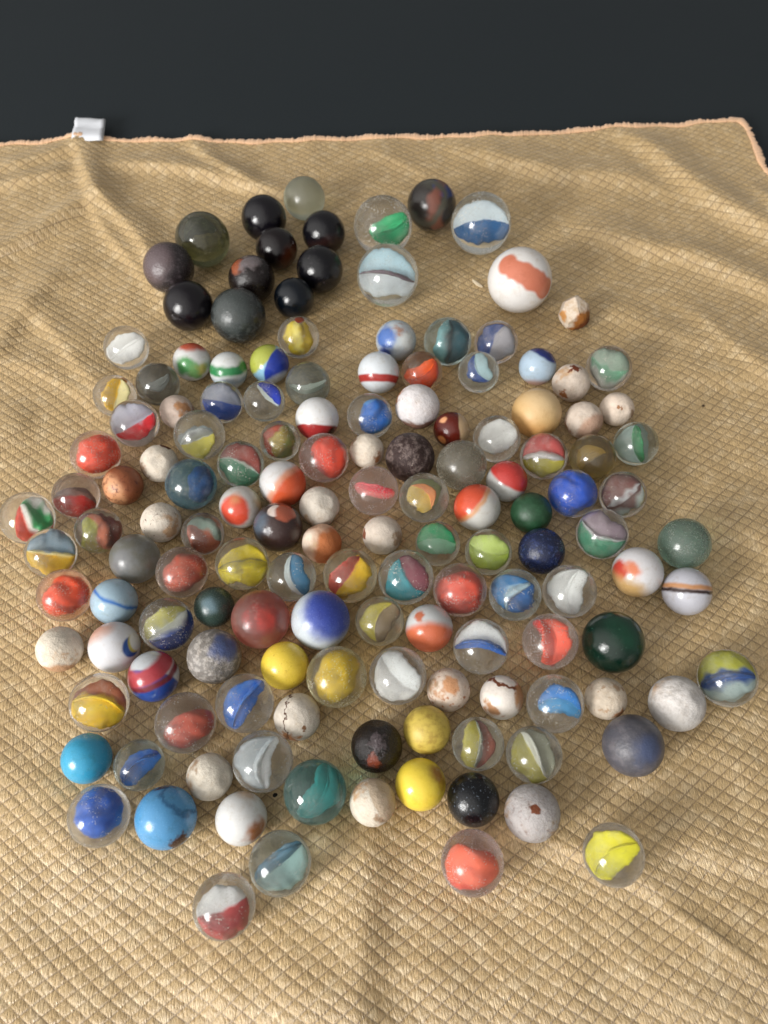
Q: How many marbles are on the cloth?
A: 144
